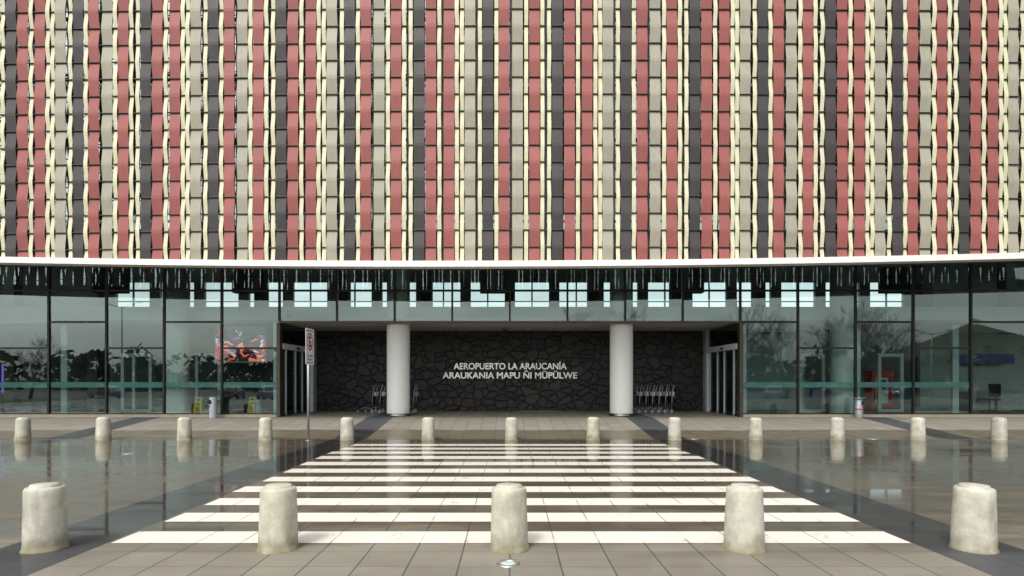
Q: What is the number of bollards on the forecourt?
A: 18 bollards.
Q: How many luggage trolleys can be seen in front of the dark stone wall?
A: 9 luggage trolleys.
